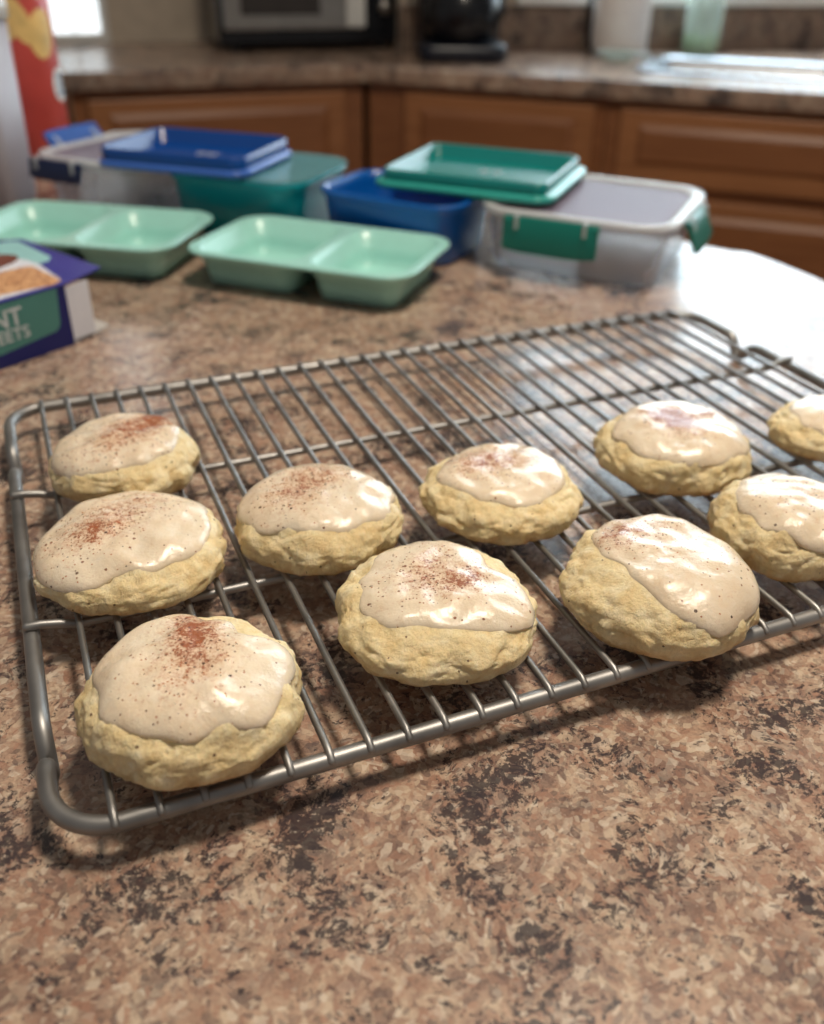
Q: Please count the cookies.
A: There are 10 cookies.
